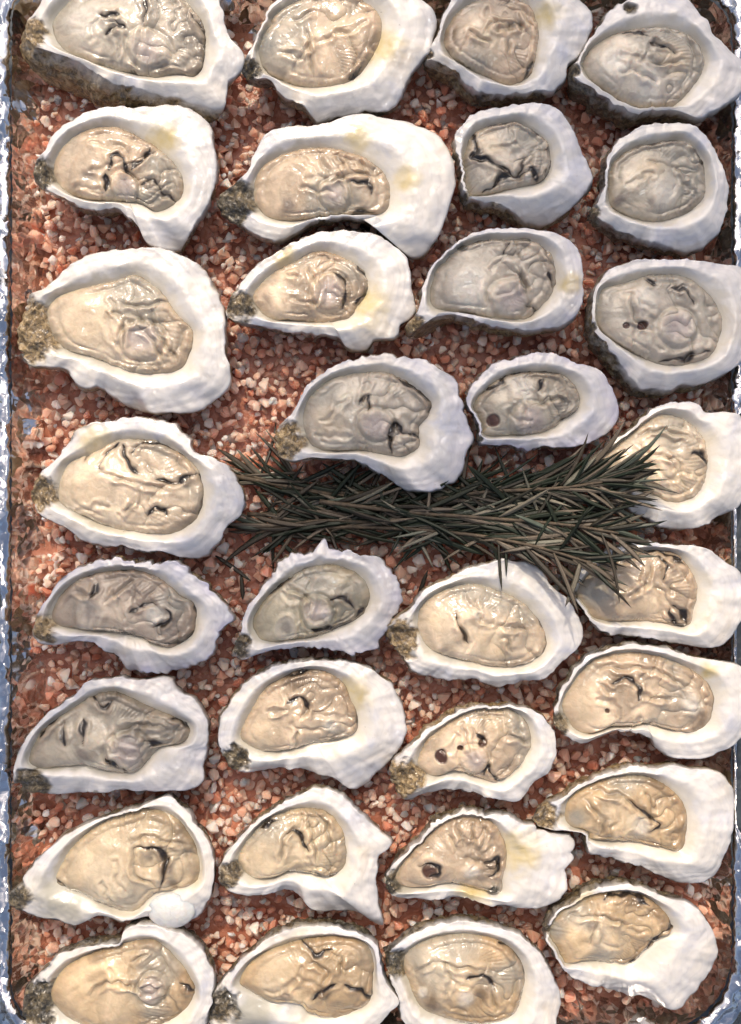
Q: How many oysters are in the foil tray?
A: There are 32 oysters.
